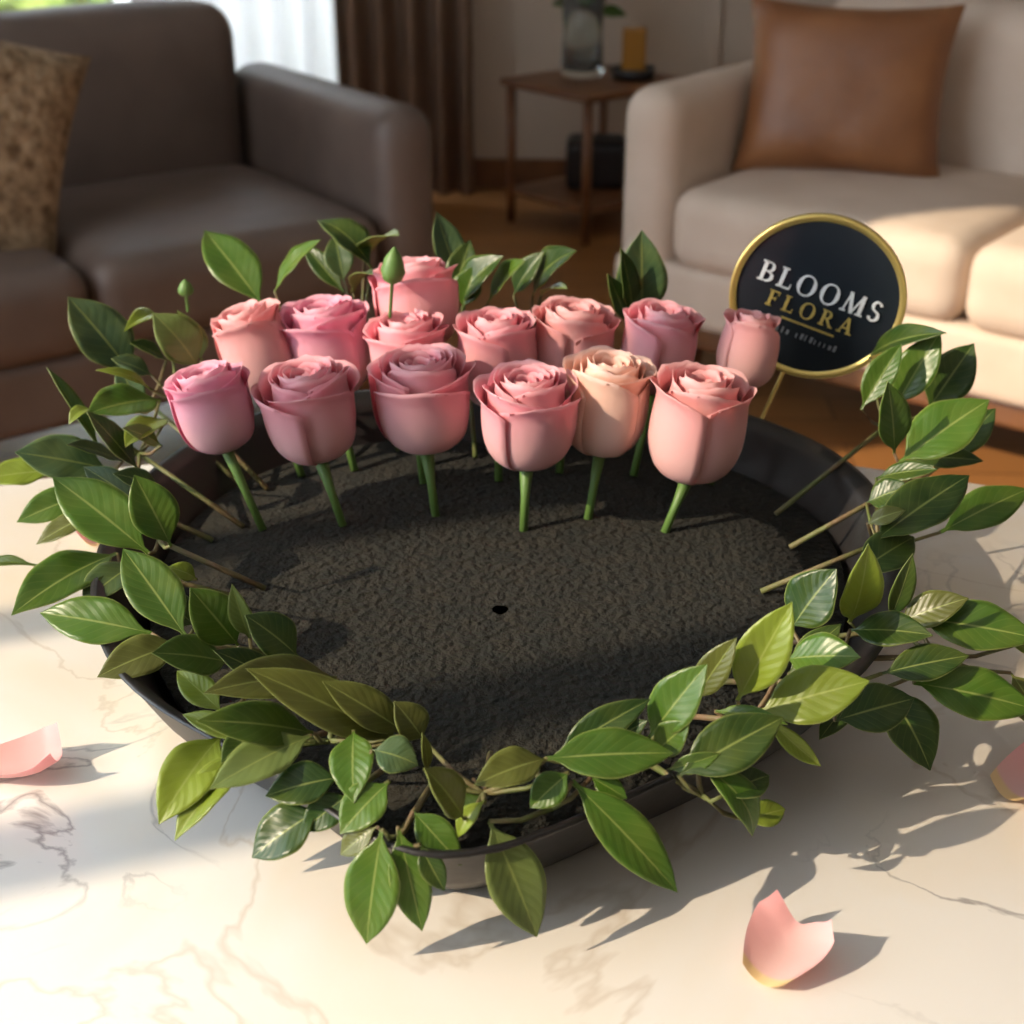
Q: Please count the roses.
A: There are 14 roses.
